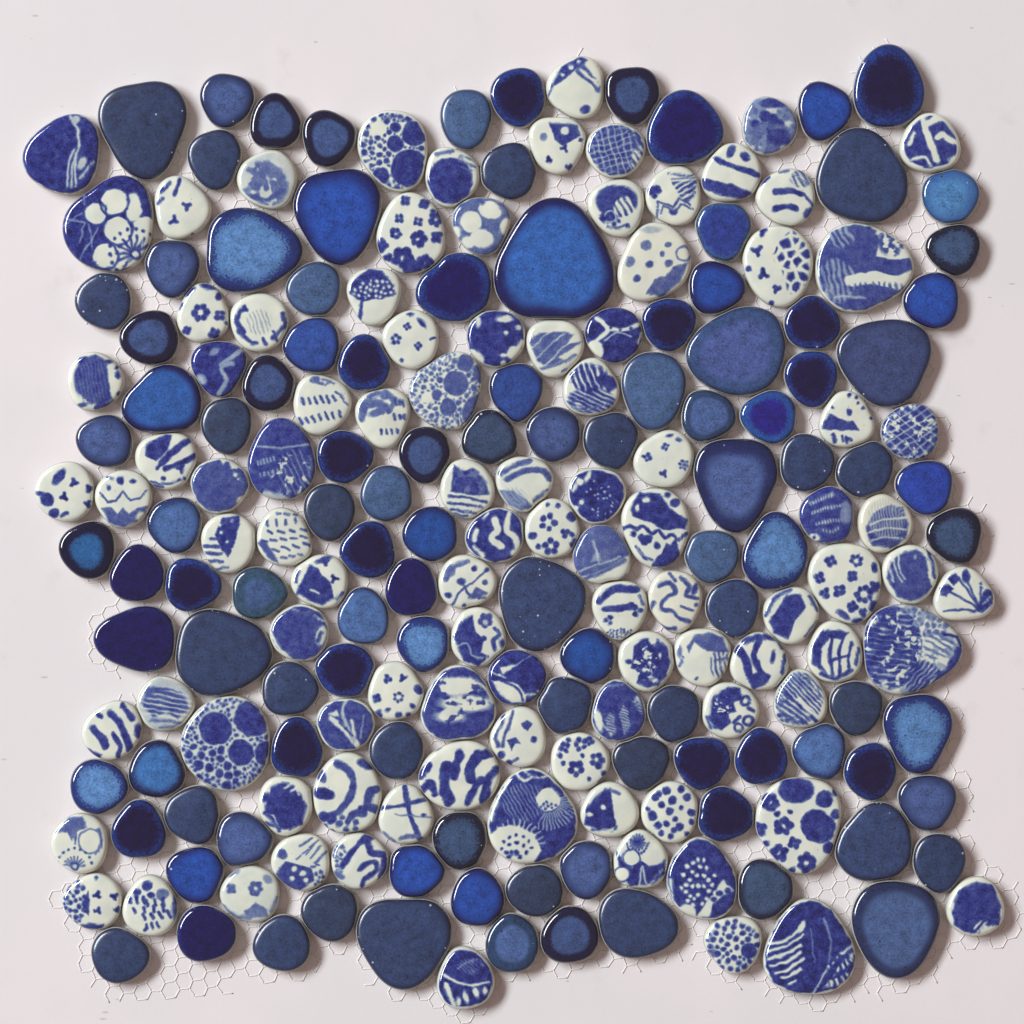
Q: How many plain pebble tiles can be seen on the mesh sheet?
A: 108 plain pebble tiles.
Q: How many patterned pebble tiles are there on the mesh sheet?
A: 99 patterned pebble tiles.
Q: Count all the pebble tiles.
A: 207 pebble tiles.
